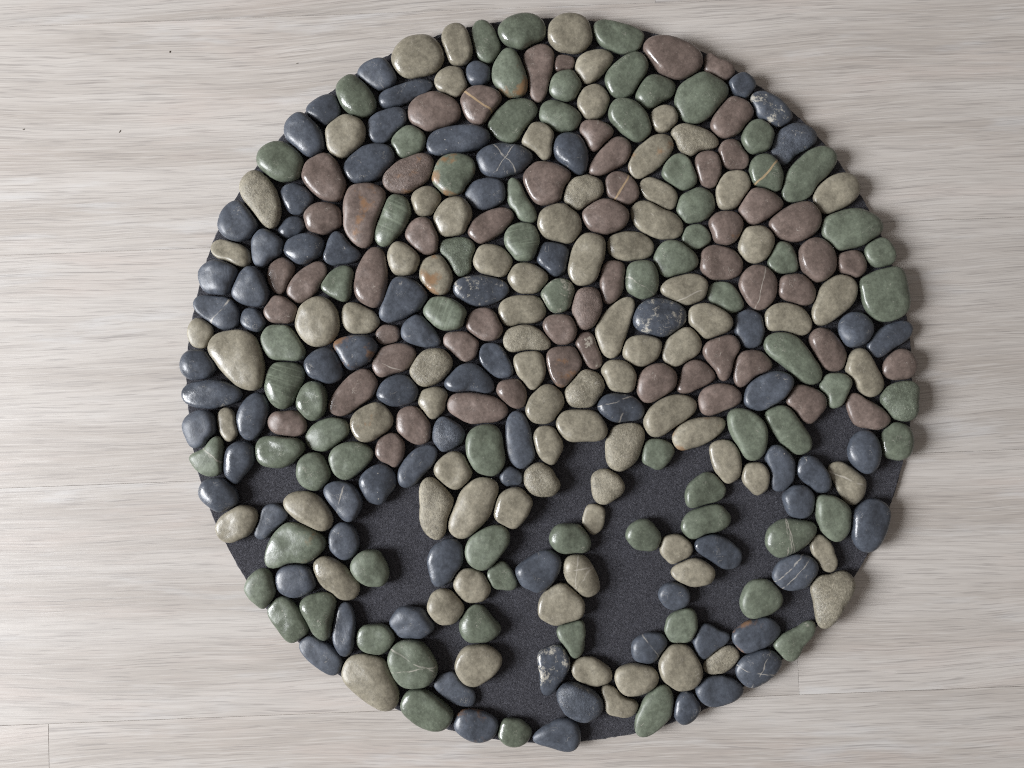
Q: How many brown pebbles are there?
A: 56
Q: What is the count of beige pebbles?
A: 83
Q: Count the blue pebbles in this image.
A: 78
